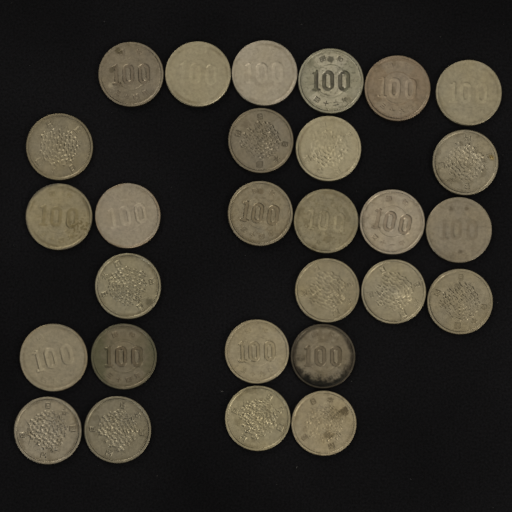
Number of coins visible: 28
